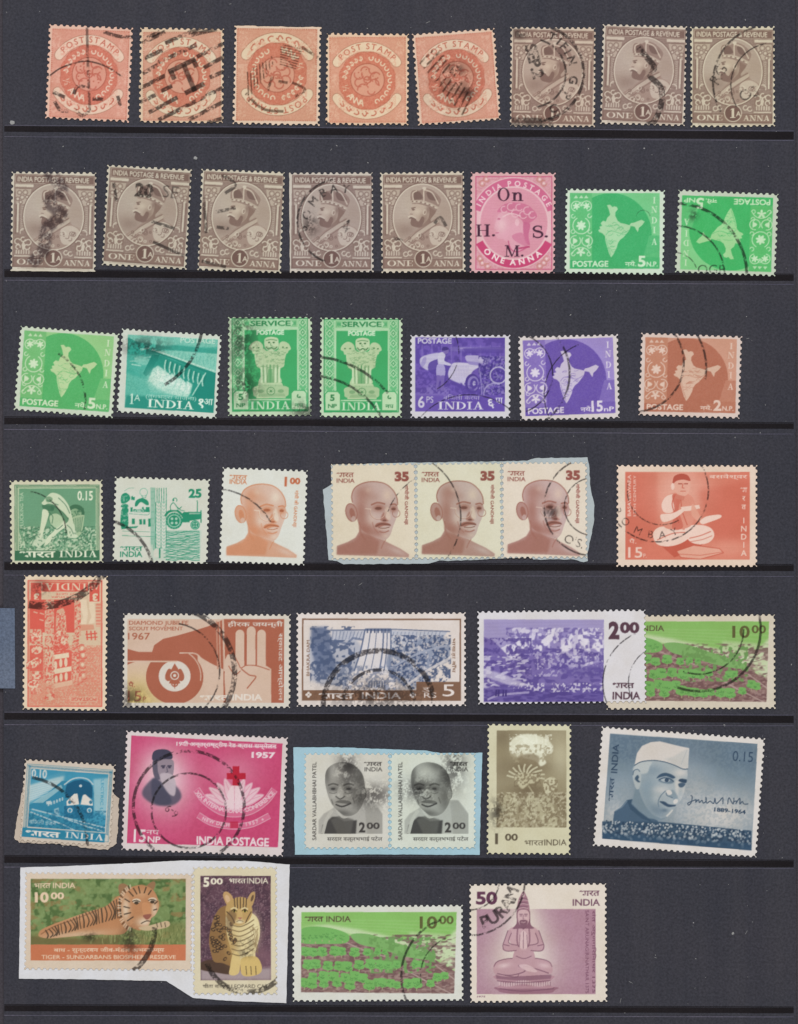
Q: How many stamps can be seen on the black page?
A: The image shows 45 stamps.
